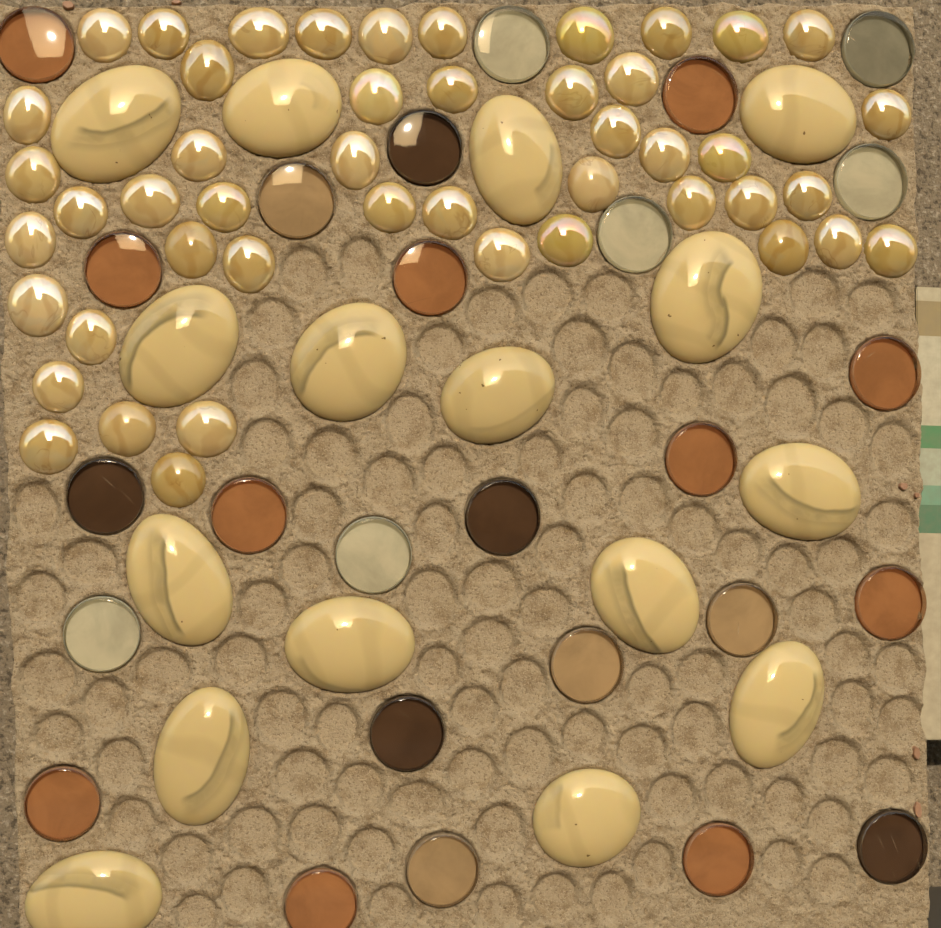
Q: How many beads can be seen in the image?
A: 47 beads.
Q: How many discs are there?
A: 26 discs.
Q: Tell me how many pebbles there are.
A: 16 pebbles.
